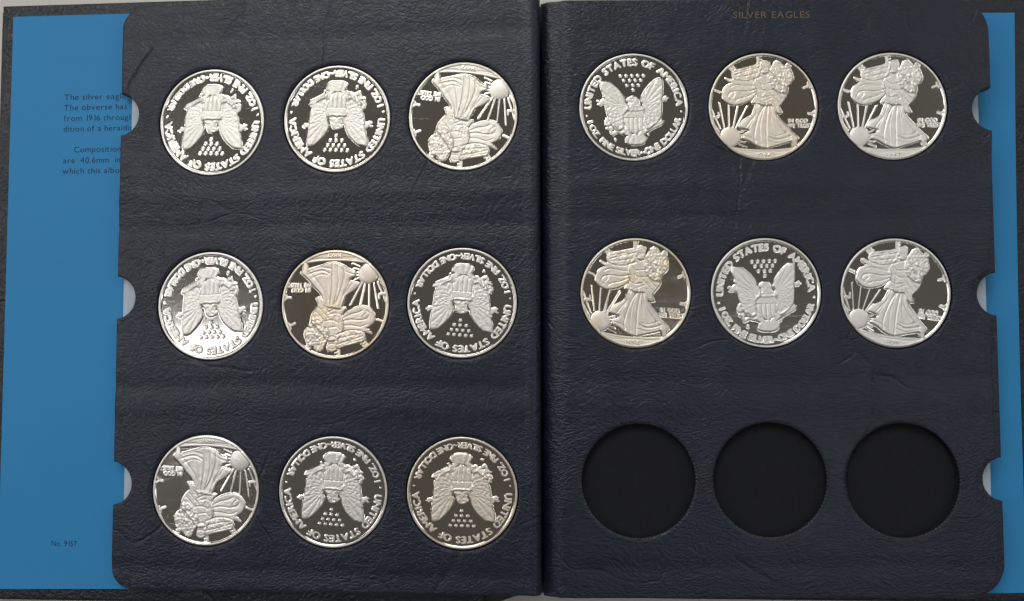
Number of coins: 15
